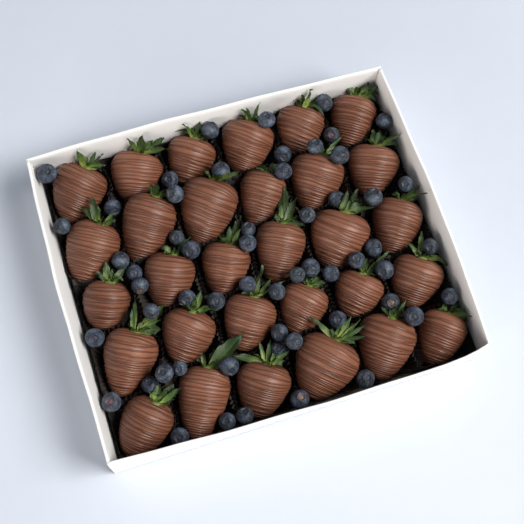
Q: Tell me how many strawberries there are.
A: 30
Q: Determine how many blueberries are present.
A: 56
